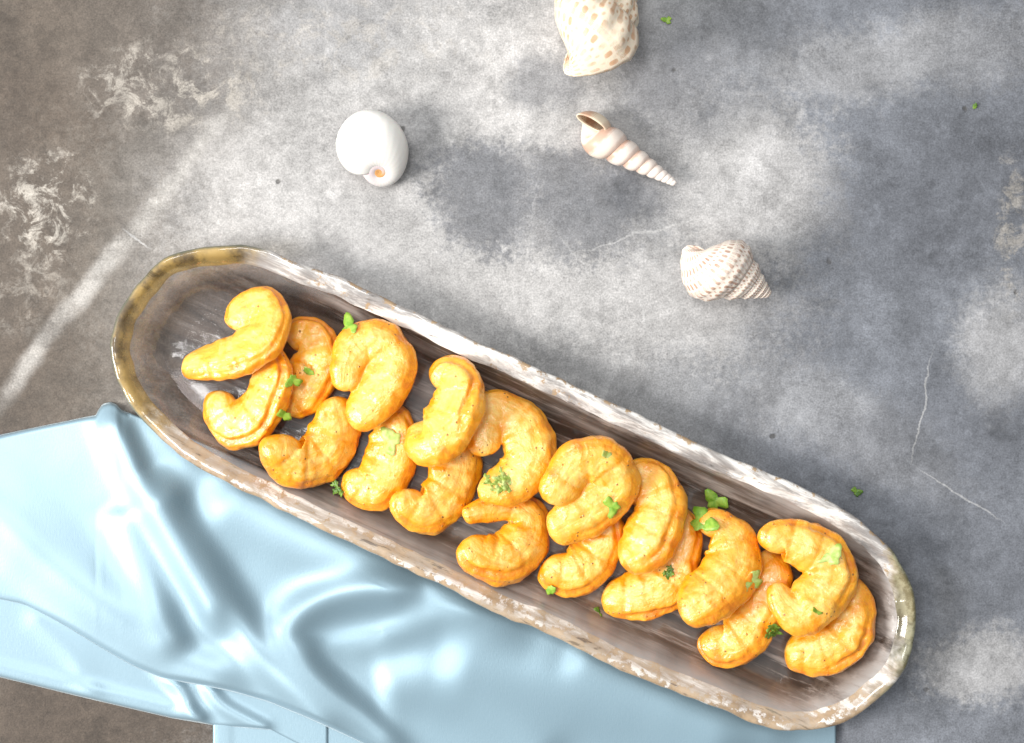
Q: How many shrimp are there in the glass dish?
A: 18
